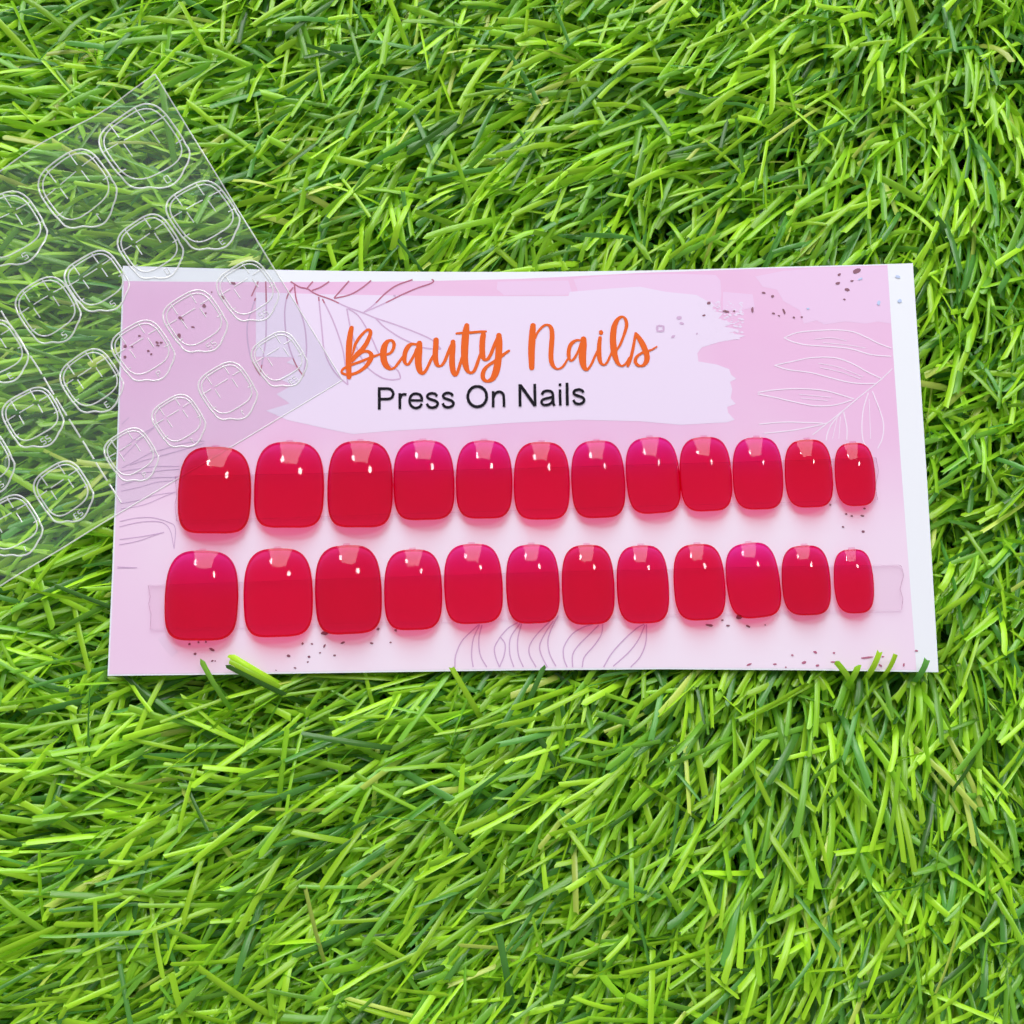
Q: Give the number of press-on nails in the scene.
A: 24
